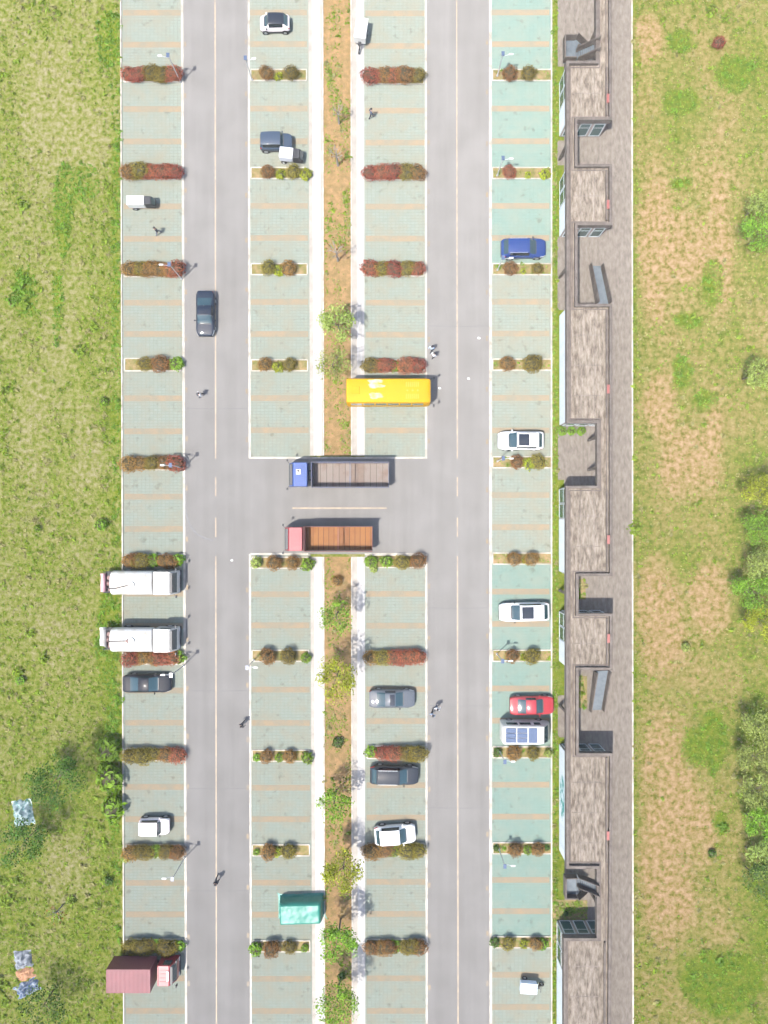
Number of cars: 12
